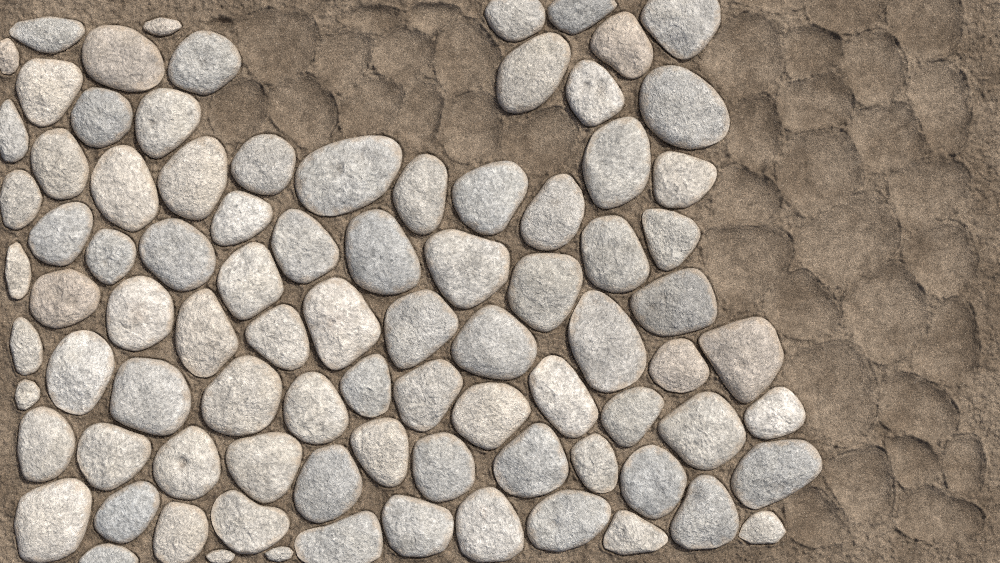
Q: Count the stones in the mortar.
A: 88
